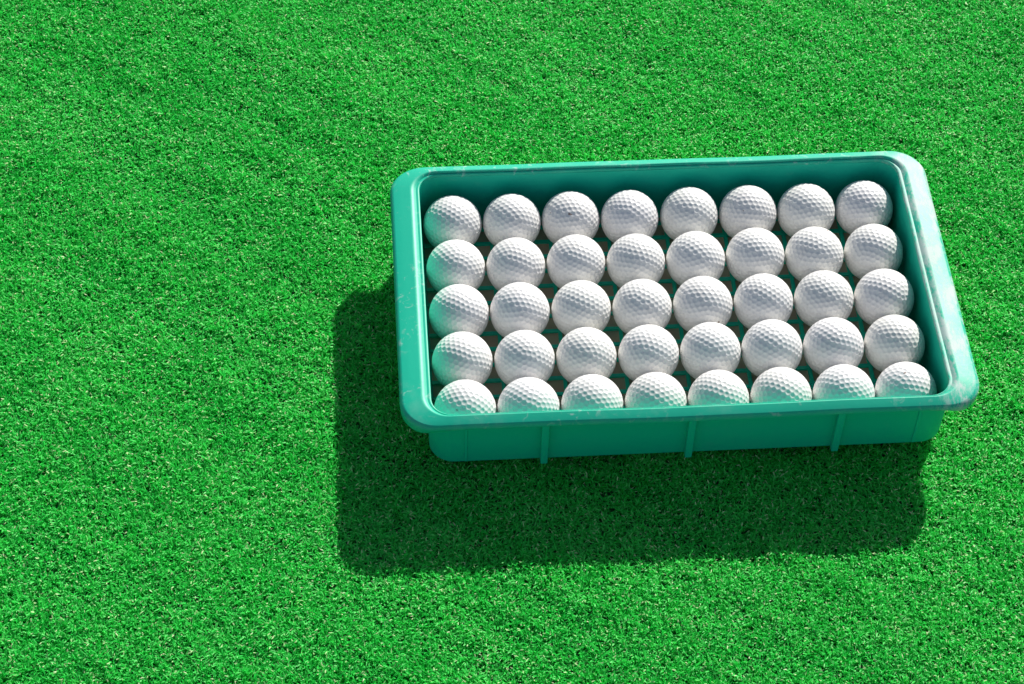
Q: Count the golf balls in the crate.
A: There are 40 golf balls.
